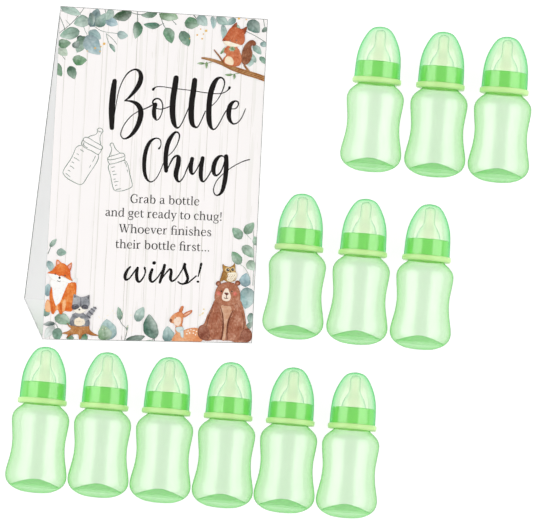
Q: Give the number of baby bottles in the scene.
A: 12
